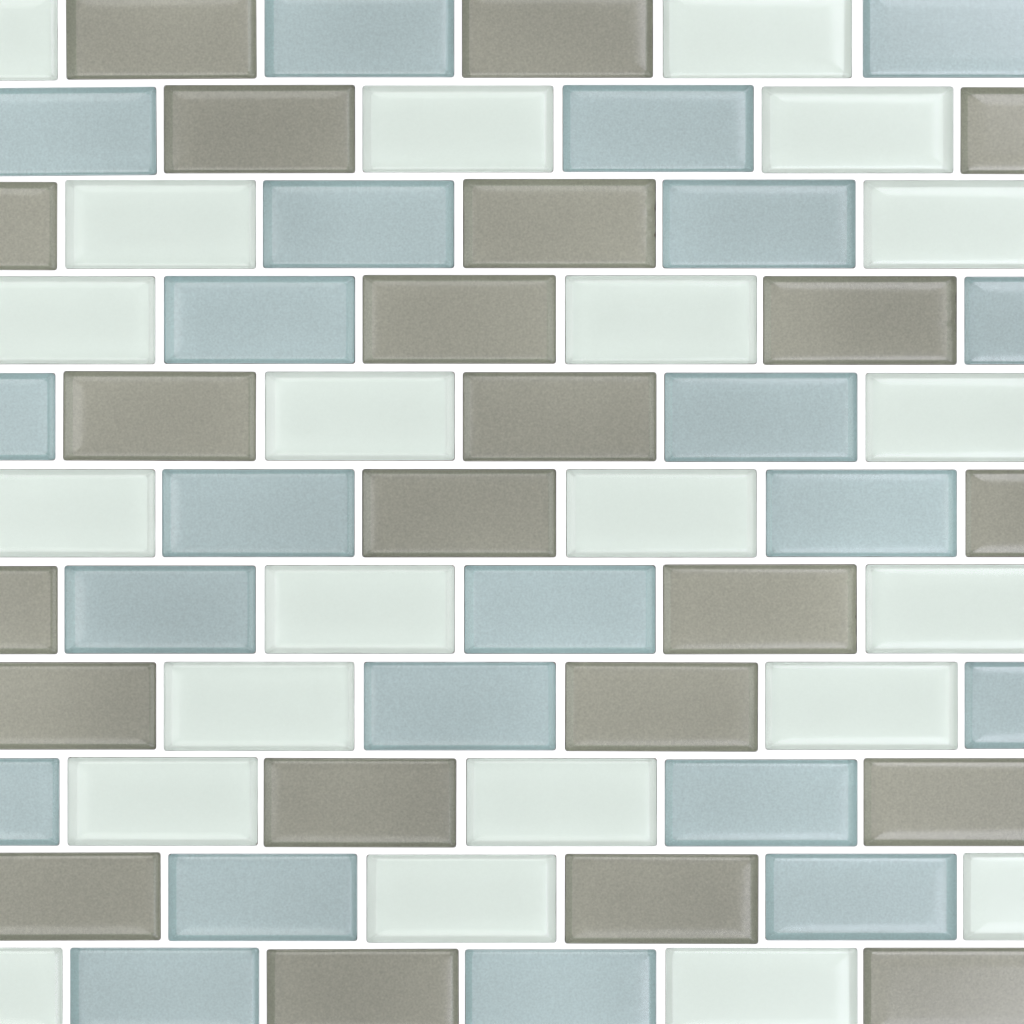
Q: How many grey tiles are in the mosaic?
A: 22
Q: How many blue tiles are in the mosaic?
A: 22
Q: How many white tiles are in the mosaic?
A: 22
